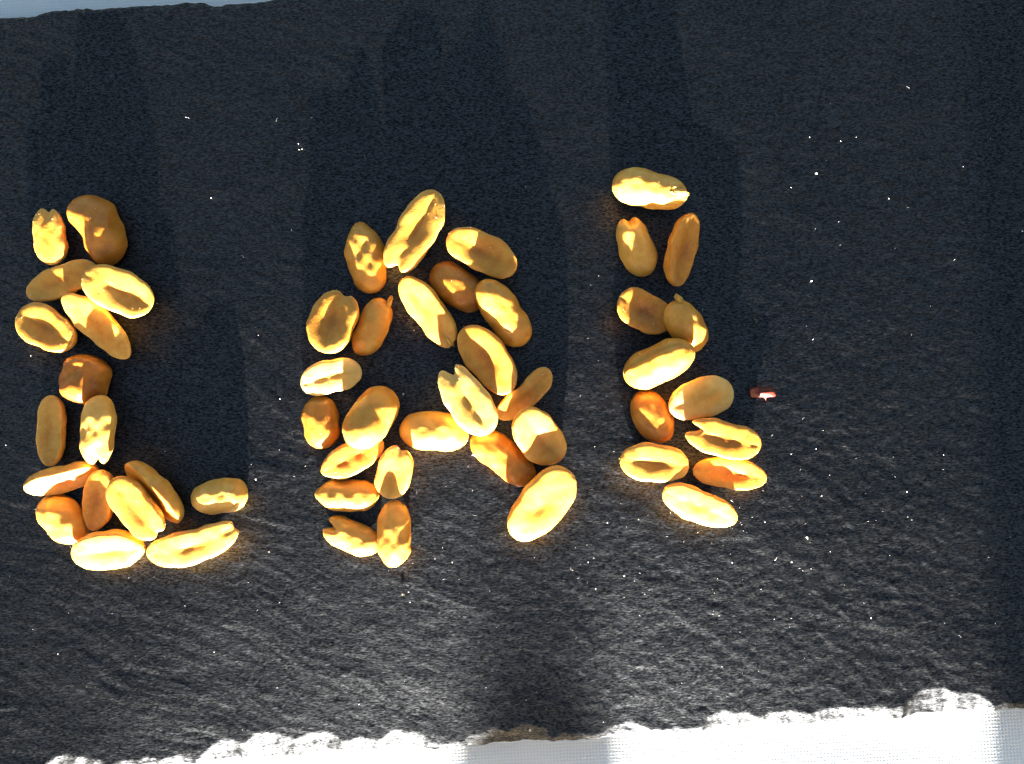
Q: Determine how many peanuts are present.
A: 52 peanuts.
